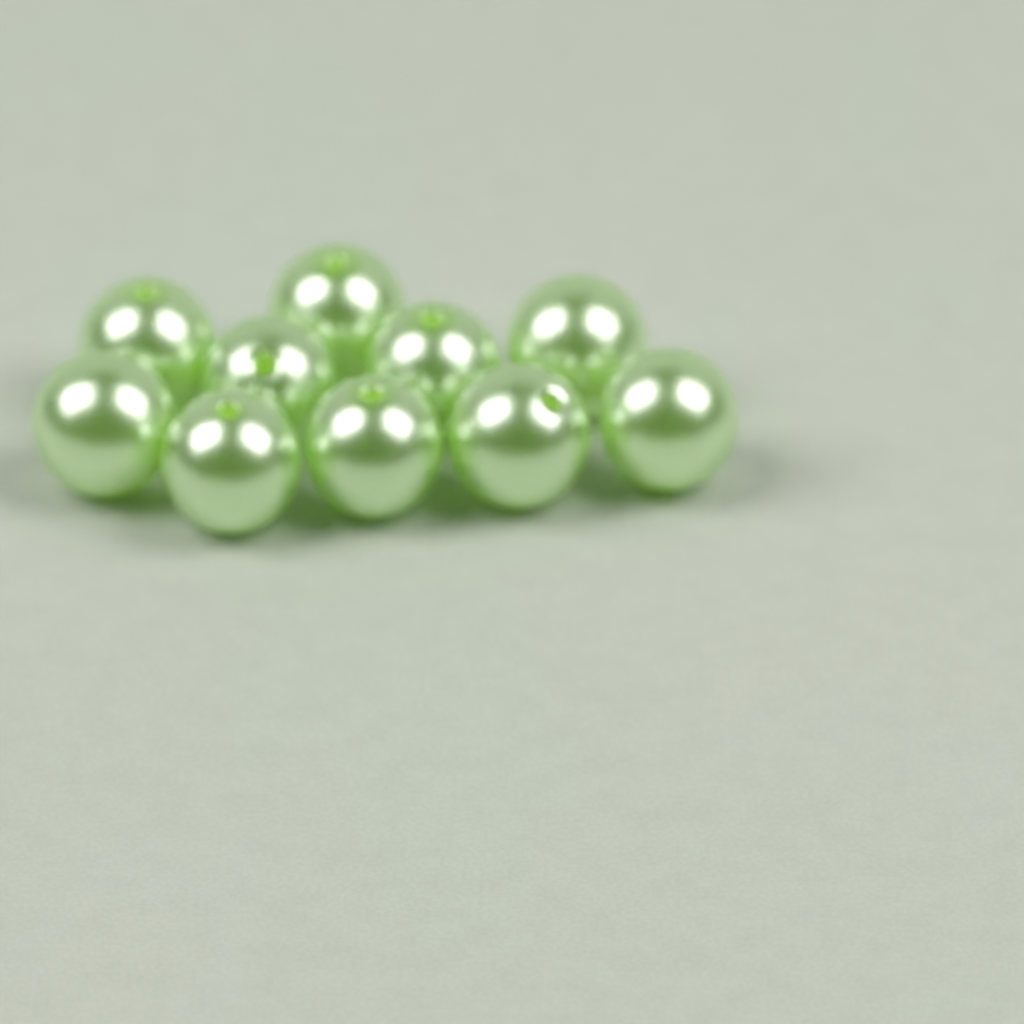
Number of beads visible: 10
